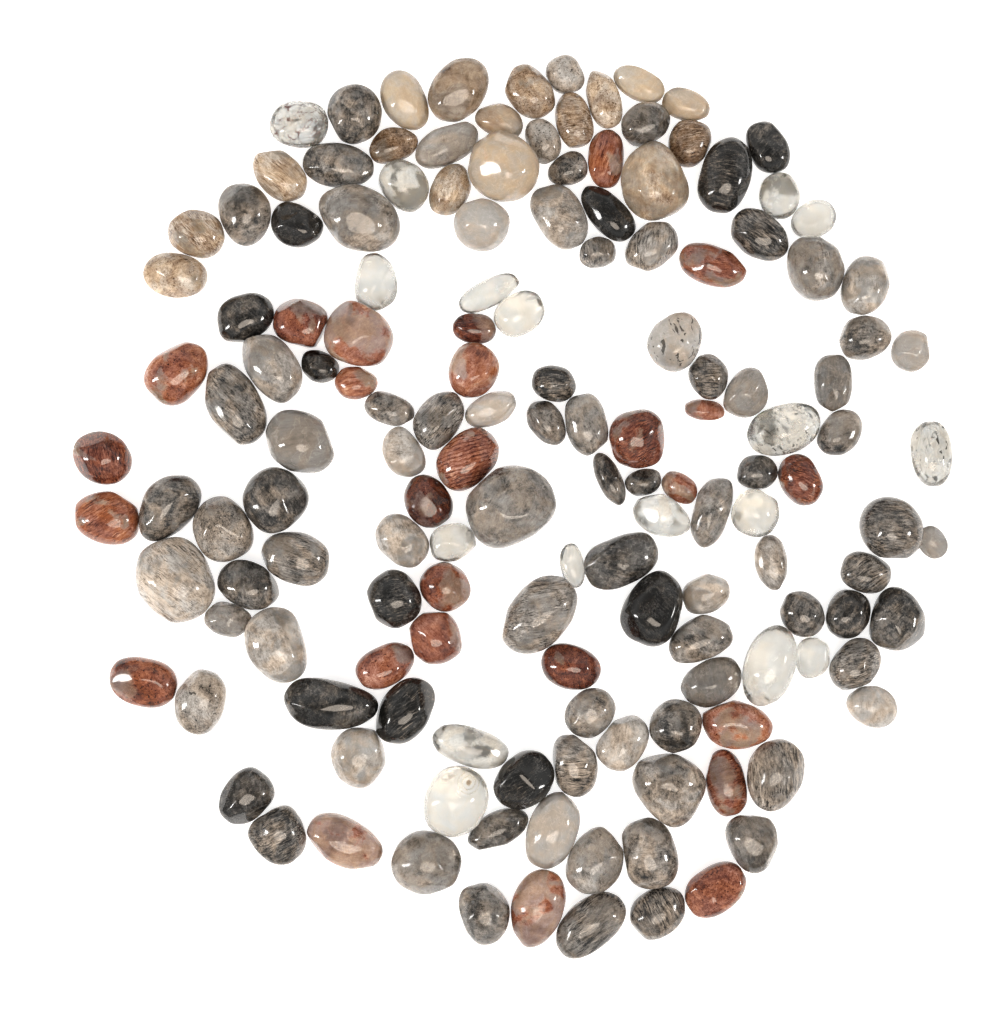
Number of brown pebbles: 16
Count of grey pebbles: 91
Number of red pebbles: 26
